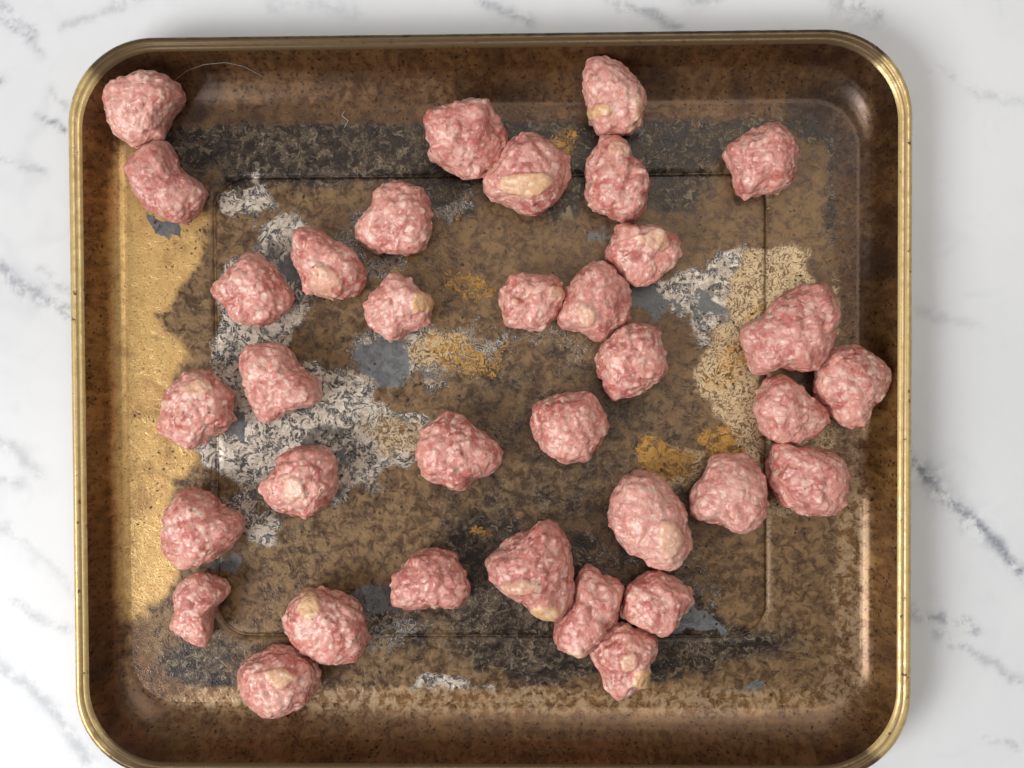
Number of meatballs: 35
